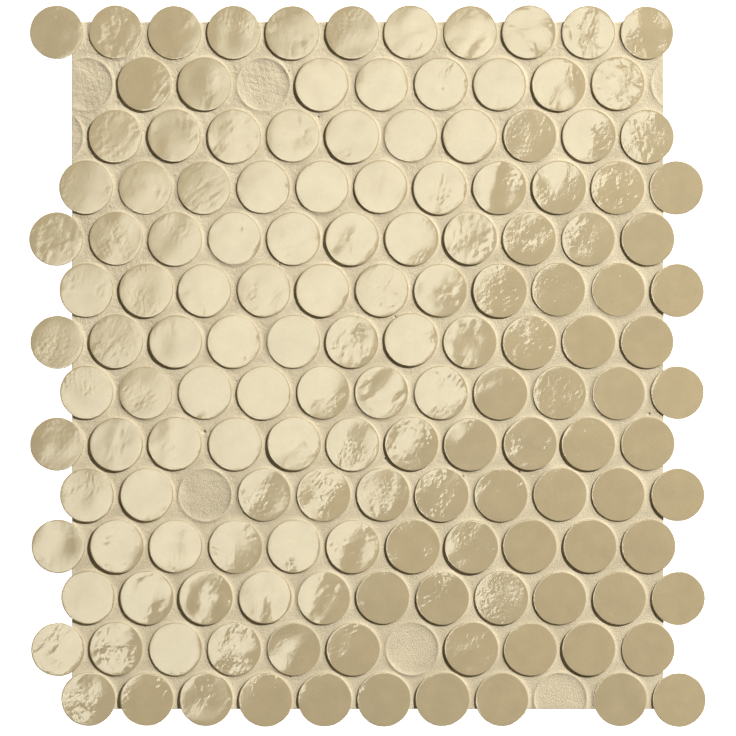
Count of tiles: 147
